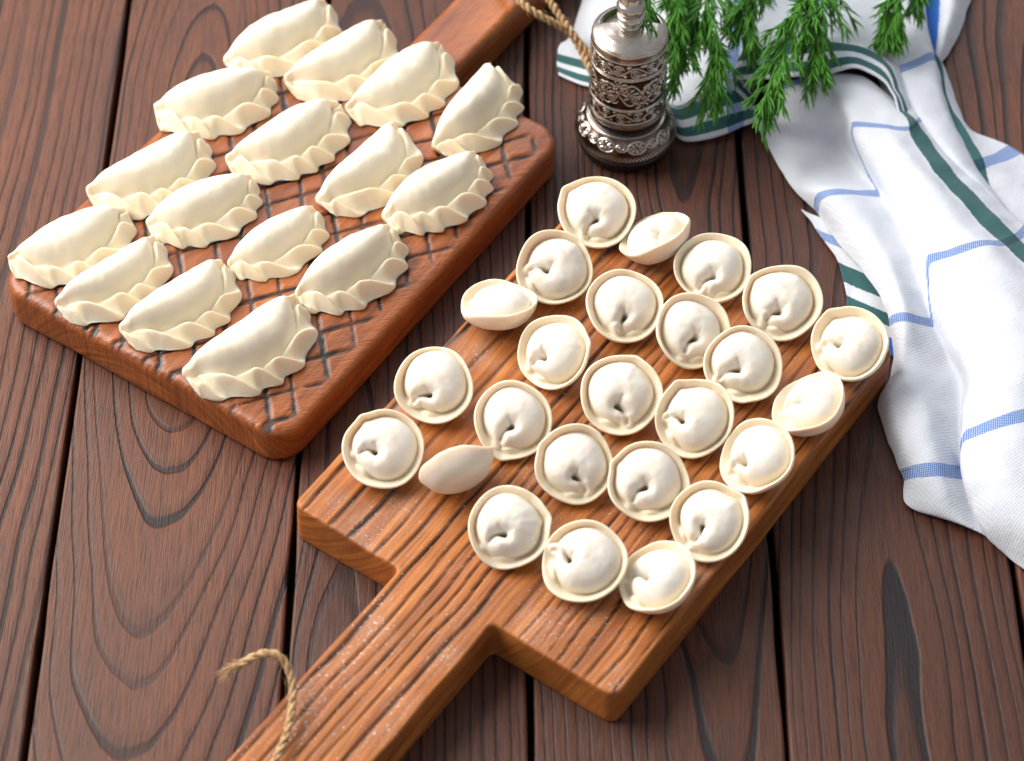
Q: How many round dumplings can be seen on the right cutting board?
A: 25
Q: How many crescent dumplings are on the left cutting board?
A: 16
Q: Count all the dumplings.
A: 41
